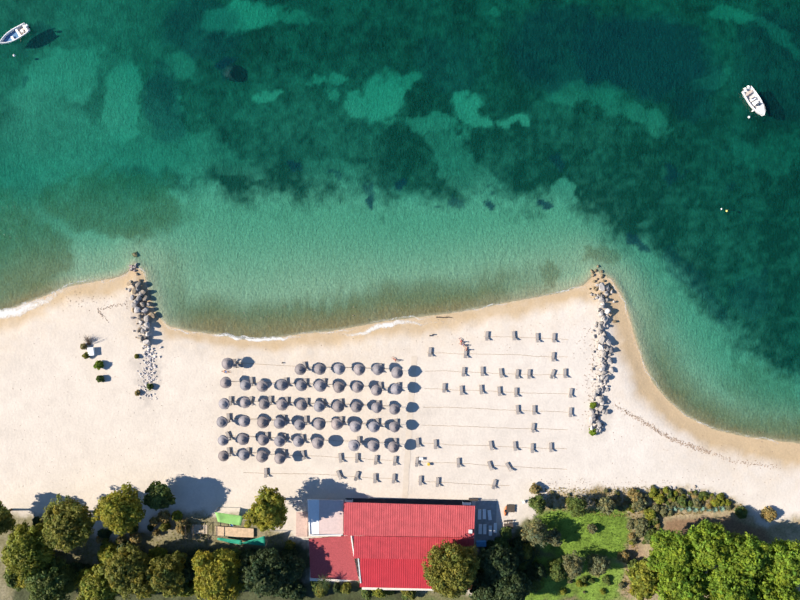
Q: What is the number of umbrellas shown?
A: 50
